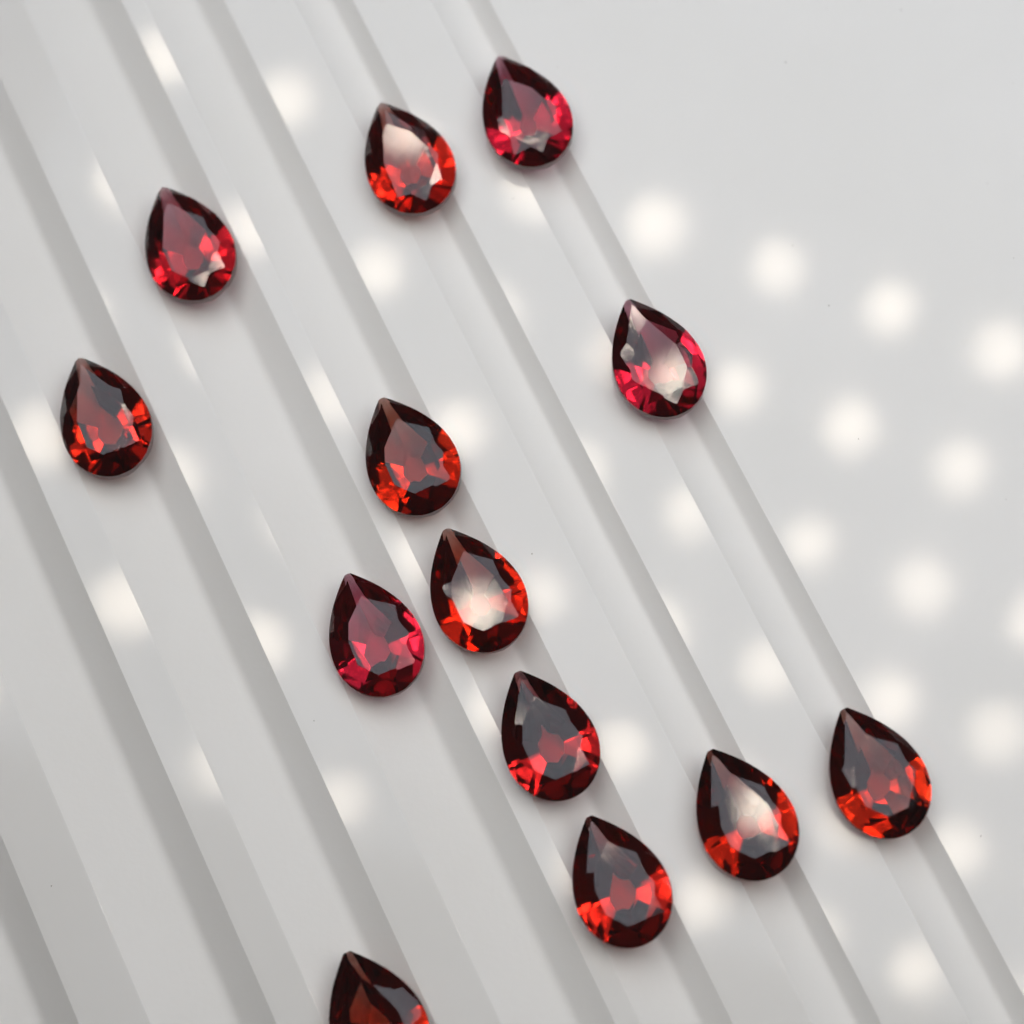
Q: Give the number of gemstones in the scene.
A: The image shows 13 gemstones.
